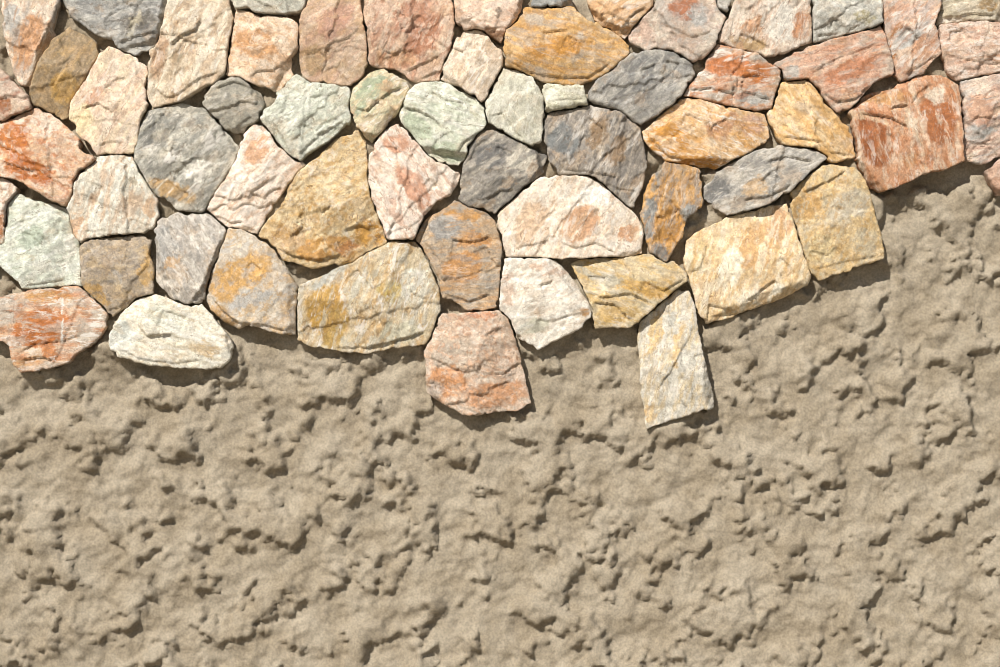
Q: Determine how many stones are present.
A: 62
